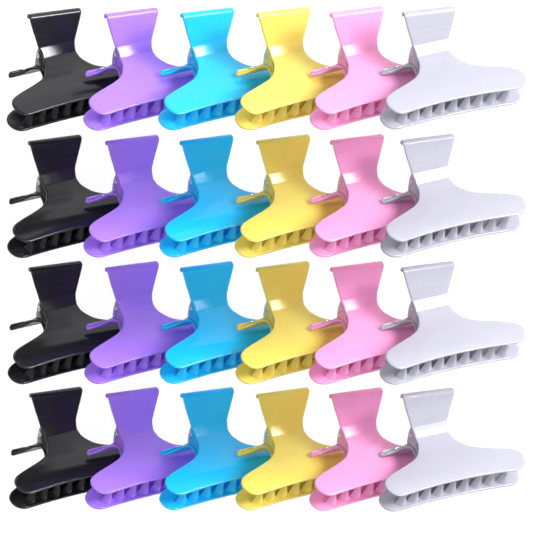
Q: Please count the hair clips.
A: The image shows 24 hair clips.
